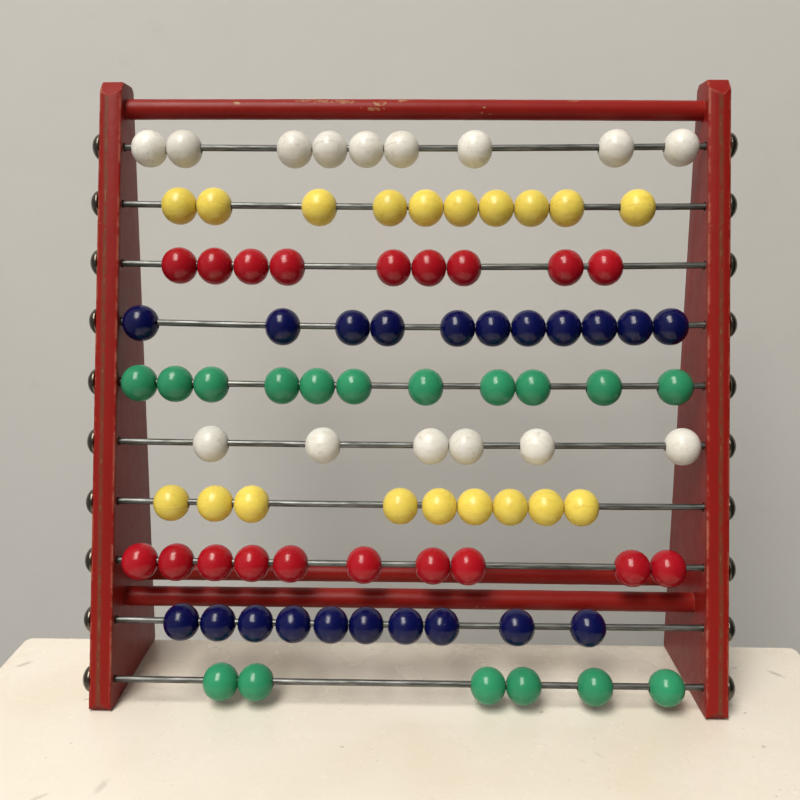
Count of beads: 91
